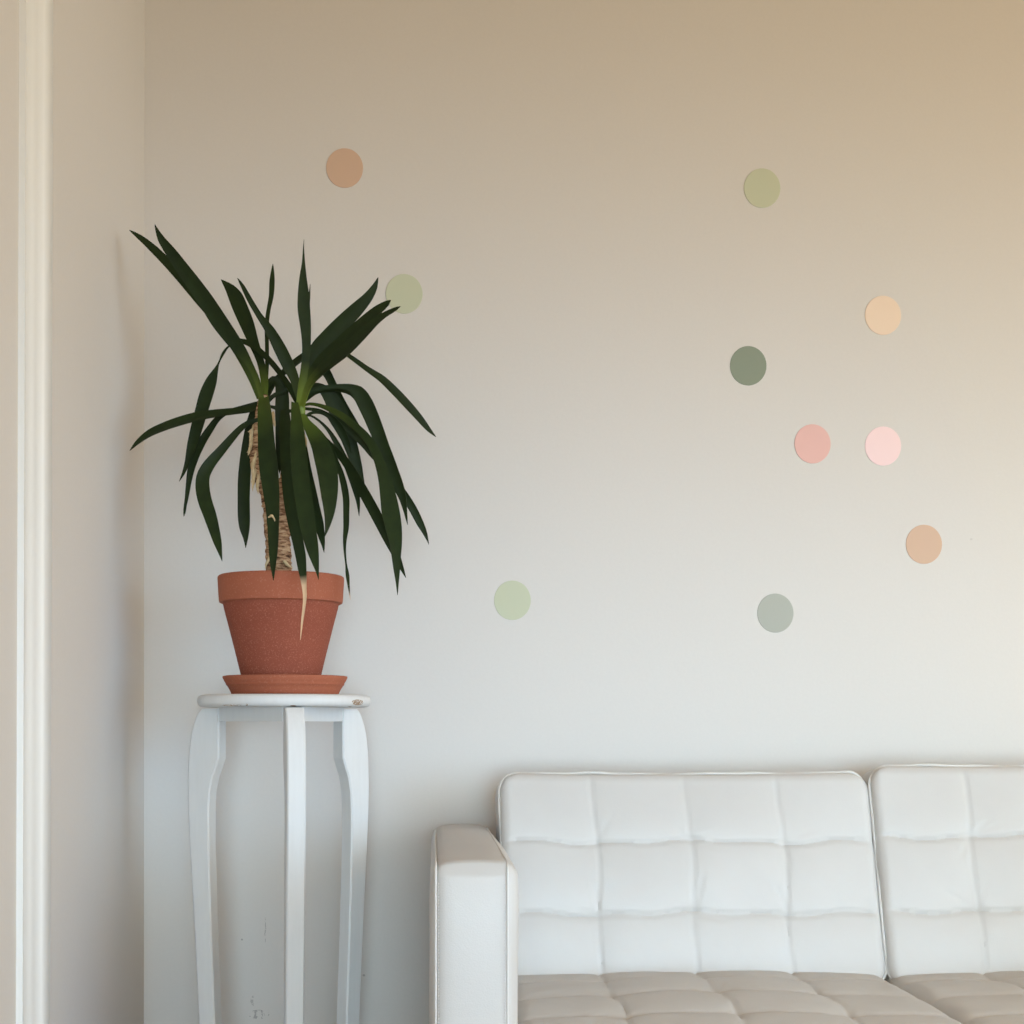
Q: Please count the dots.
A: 10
